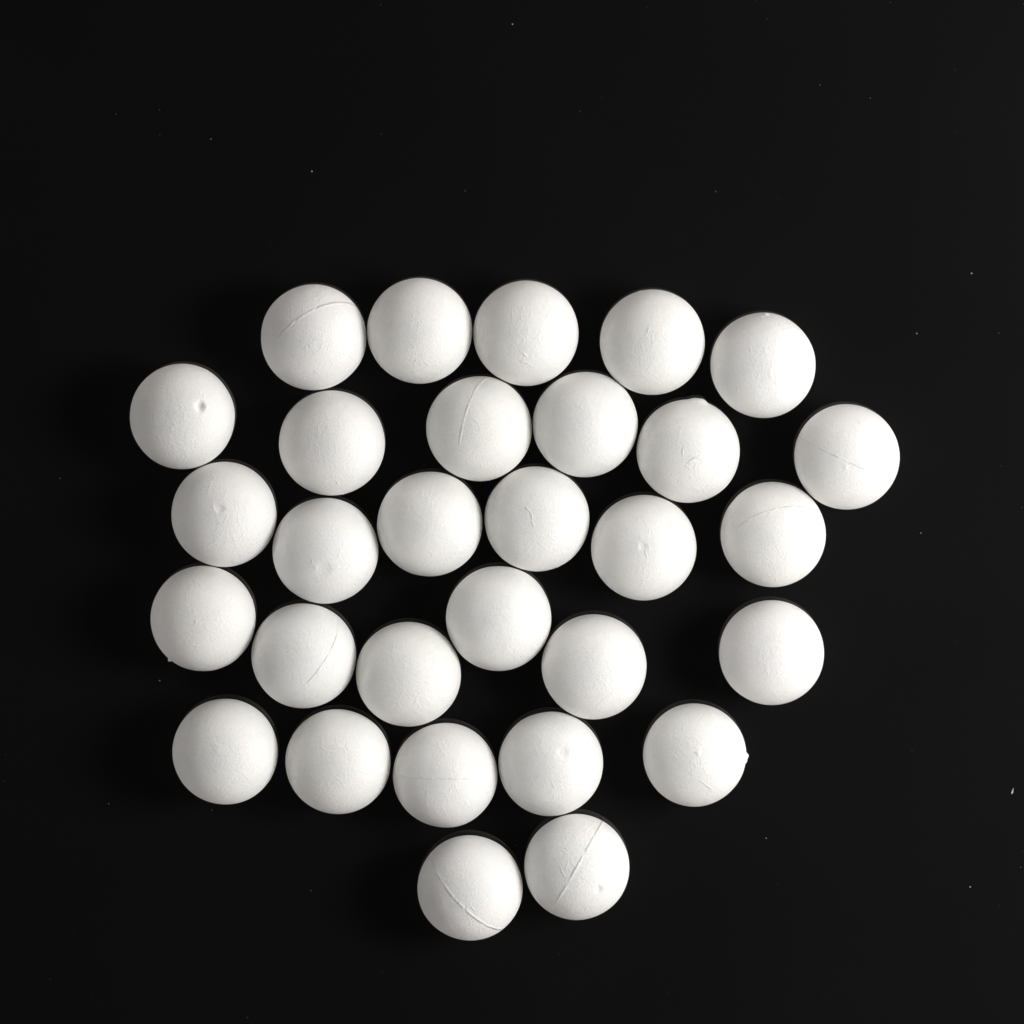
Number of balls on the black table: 30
